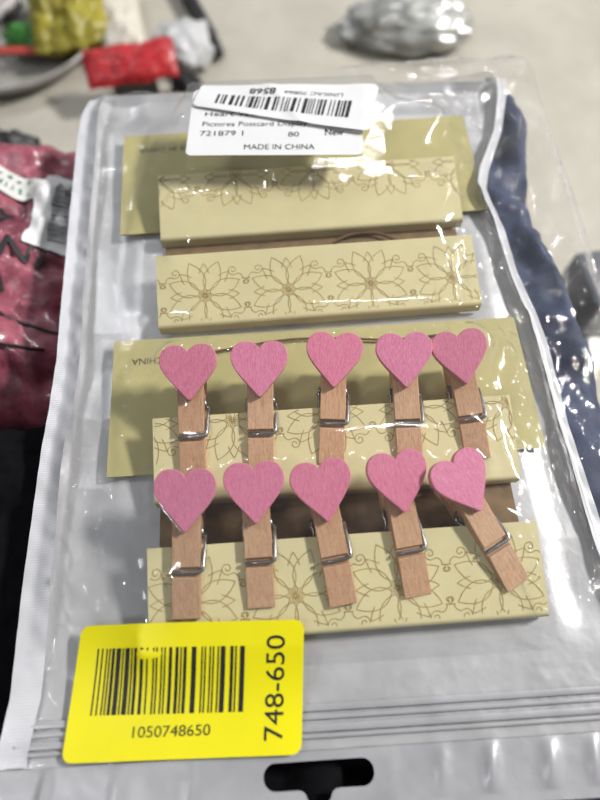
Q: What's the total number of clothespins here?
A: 10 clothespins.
